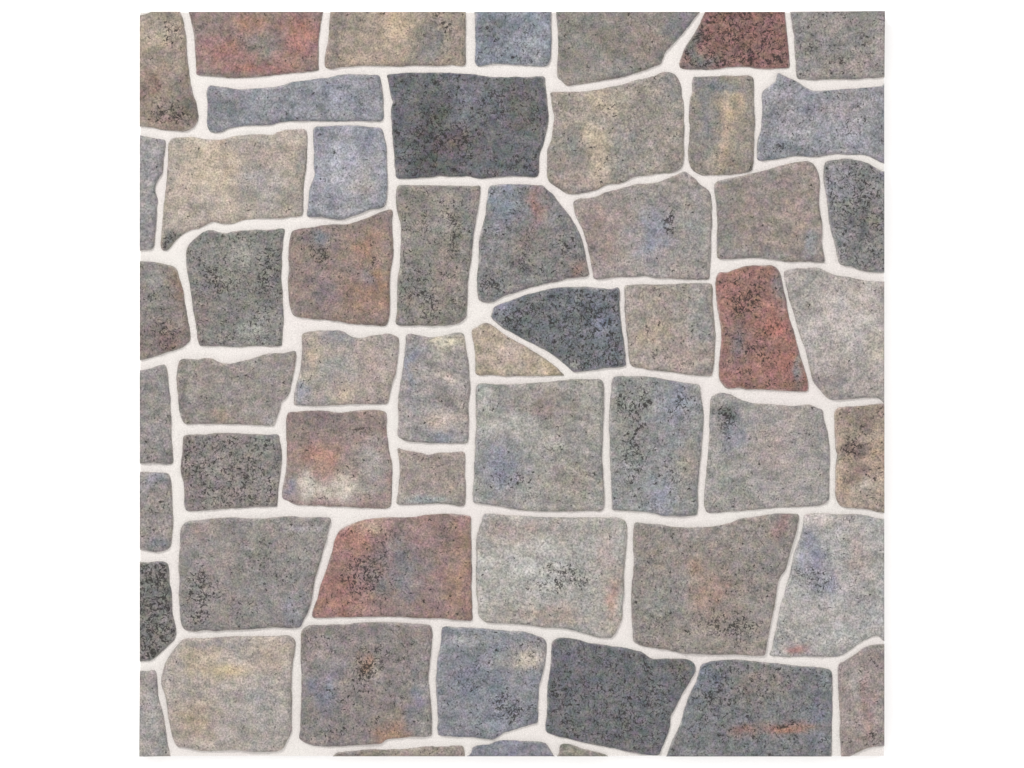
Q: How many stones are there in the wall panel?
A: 56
